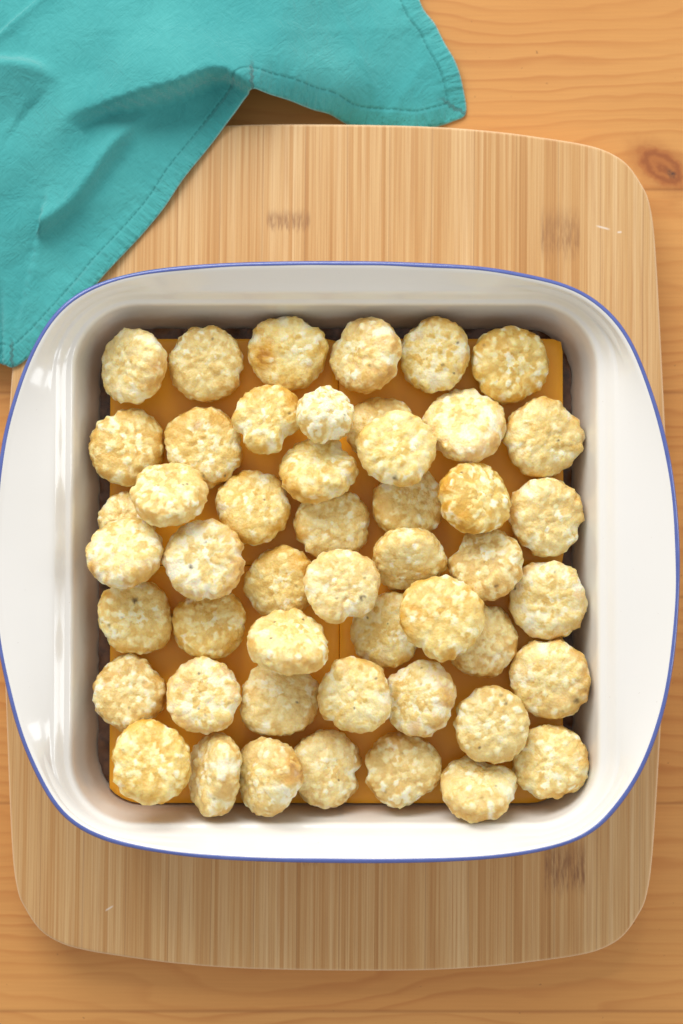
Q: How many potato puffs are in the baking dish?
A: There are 49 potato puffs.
